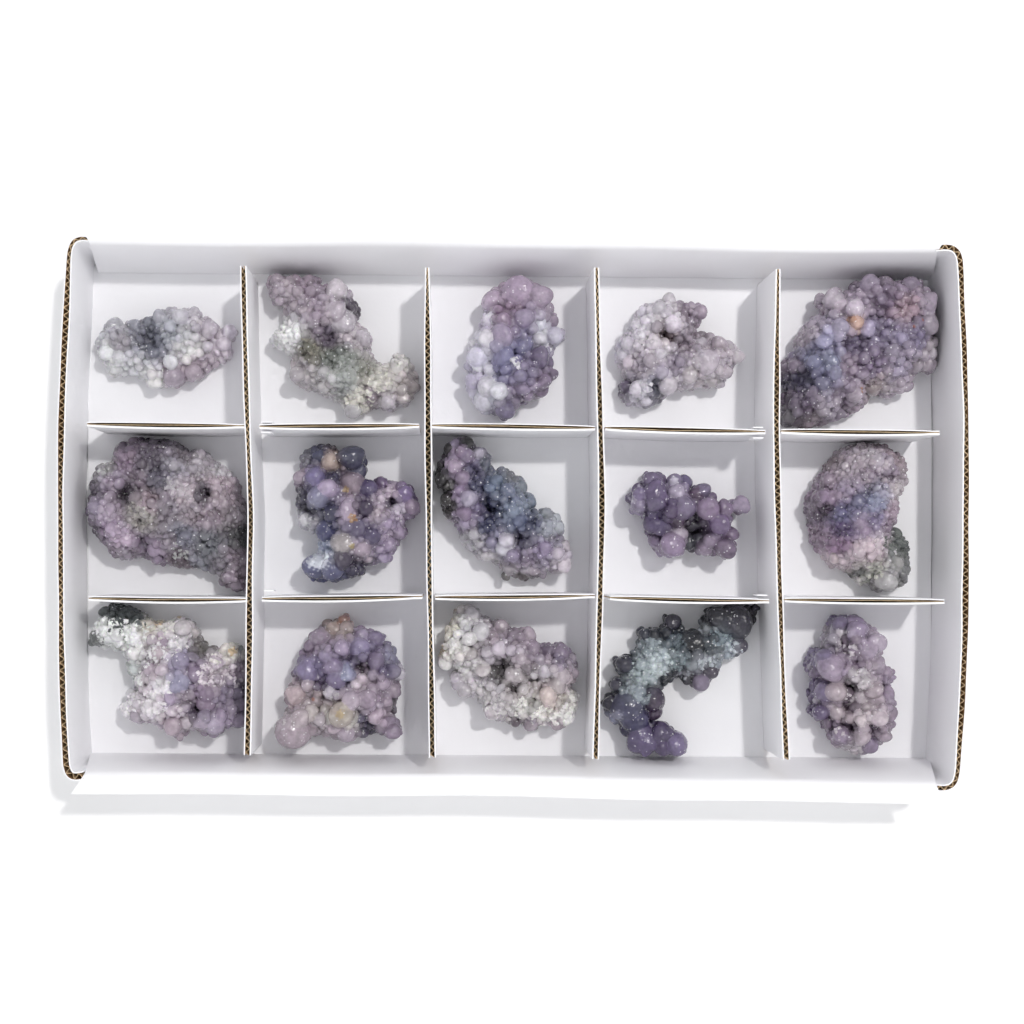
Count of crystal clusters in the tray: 15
